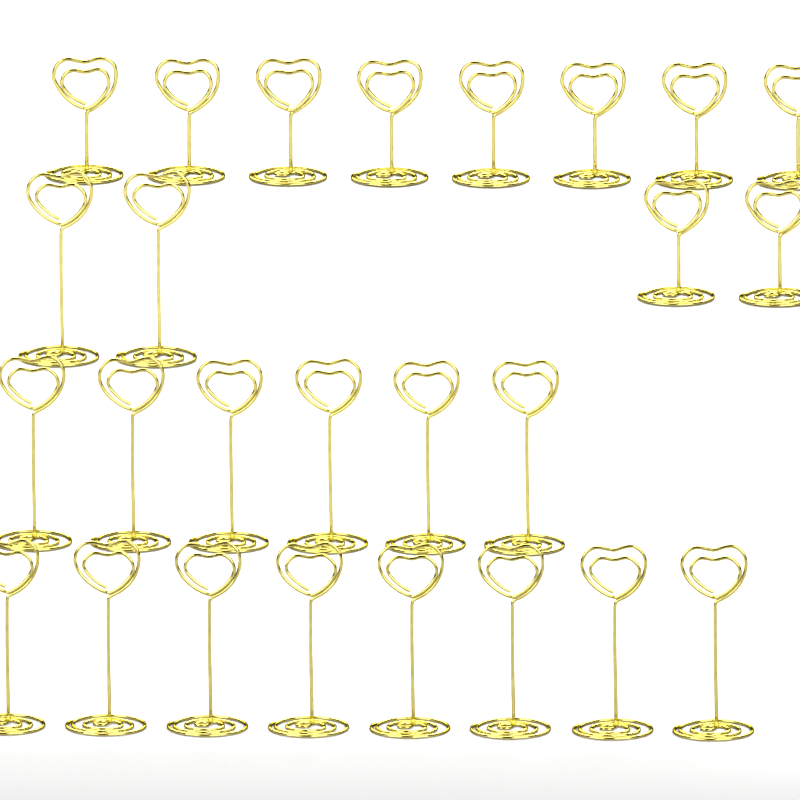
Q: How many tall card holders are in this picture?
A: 16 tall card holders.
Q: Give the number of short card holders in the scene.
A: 10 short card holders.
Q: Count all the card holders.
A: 26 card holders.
